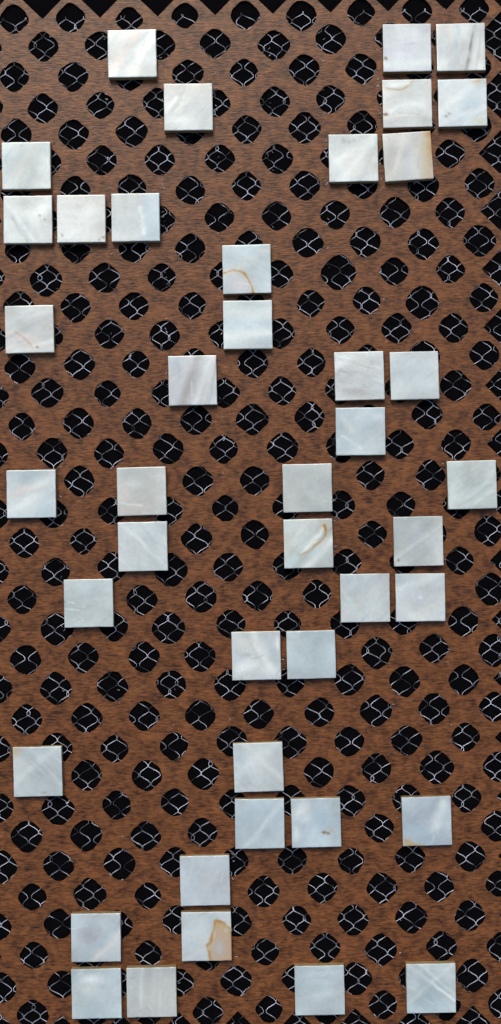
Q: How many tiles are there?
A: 43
